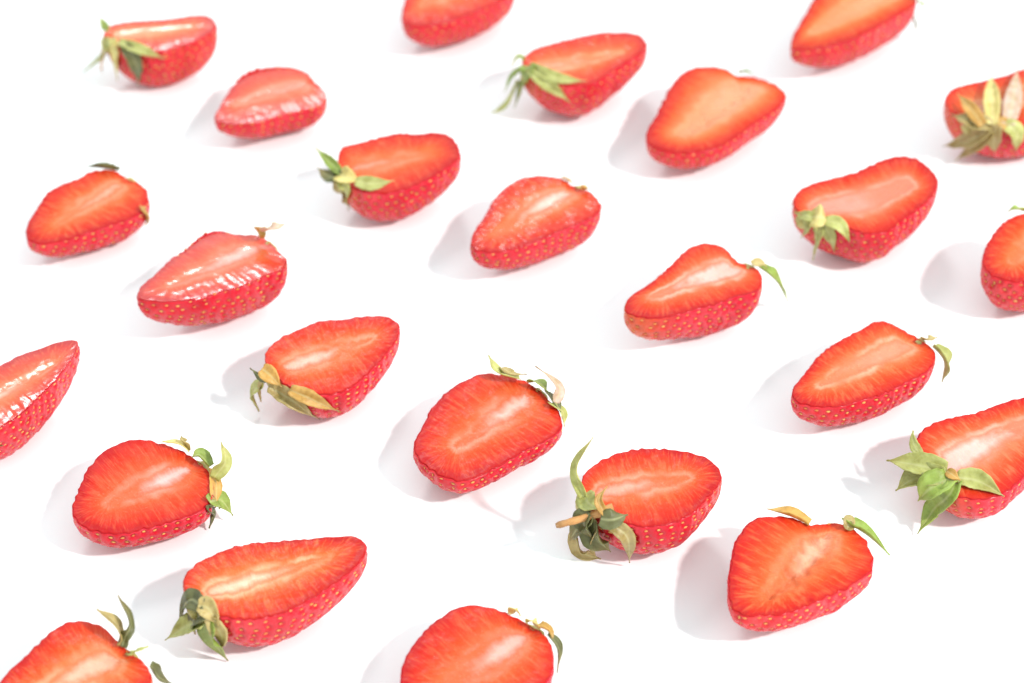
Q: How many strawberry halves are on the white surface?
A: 25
